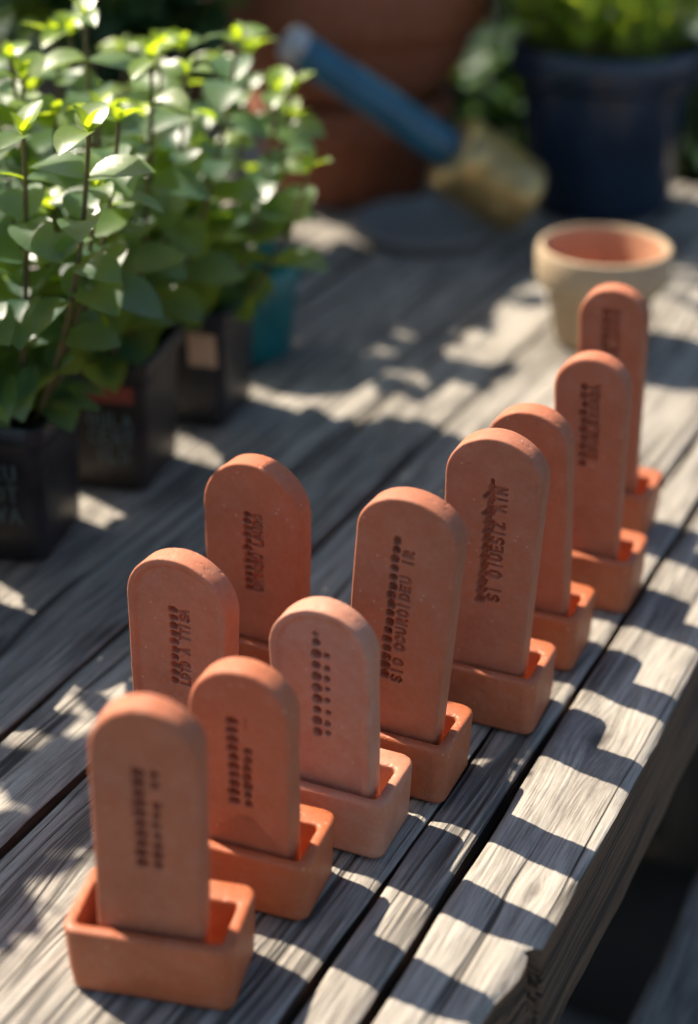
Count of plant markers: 10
